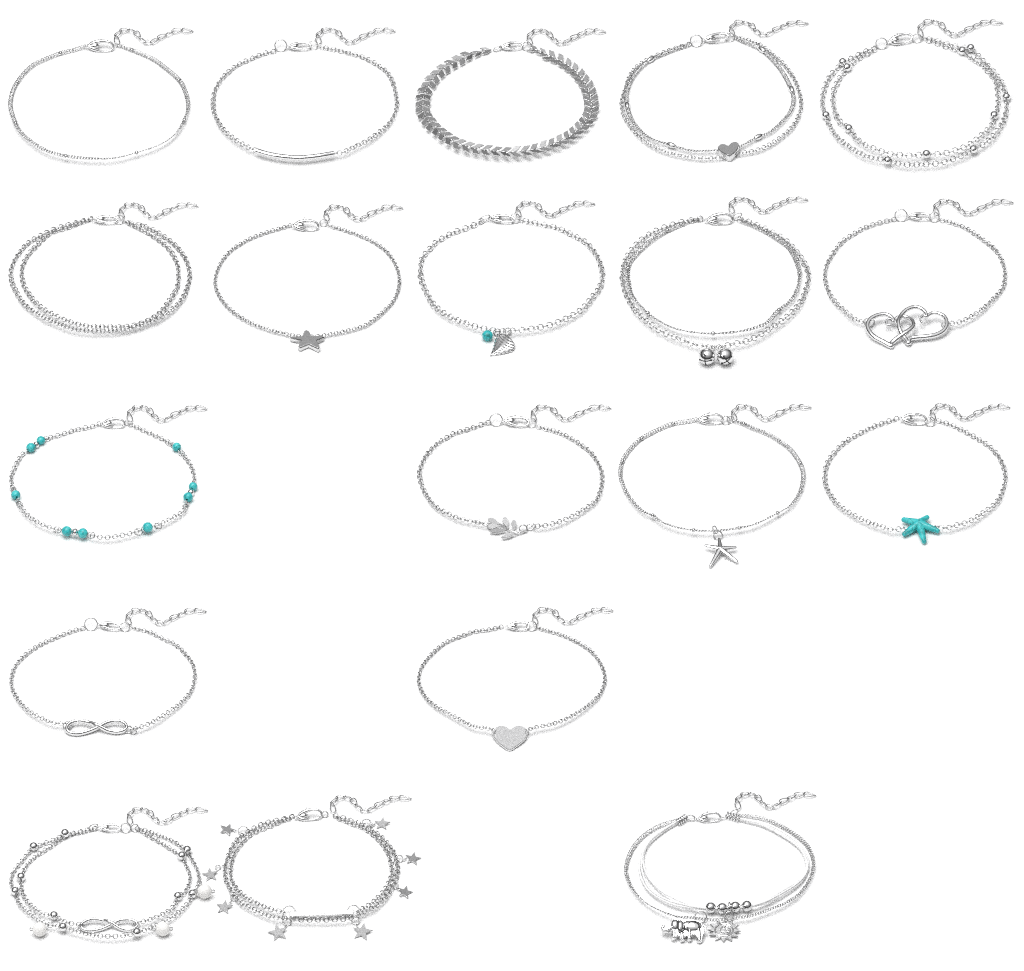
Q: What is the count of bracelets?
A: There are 19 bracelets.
